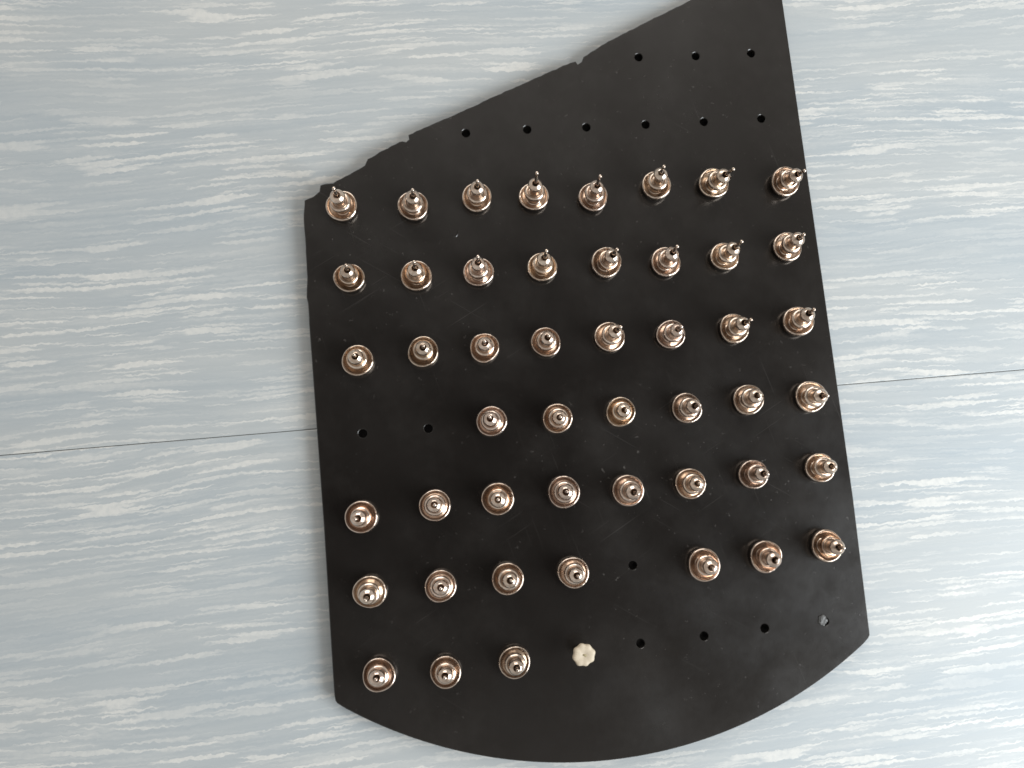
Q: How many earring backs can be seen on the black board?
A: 48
